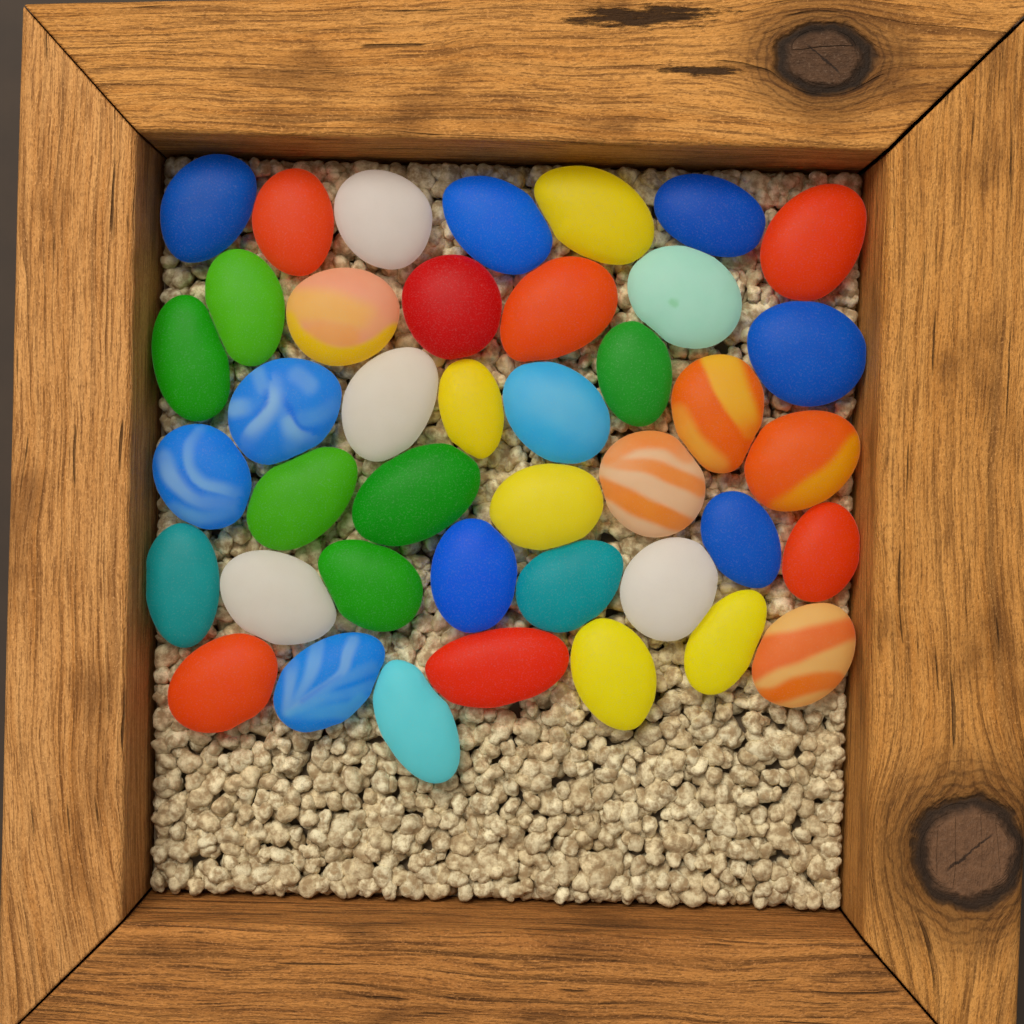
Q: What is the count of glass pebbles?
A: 41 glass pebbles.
